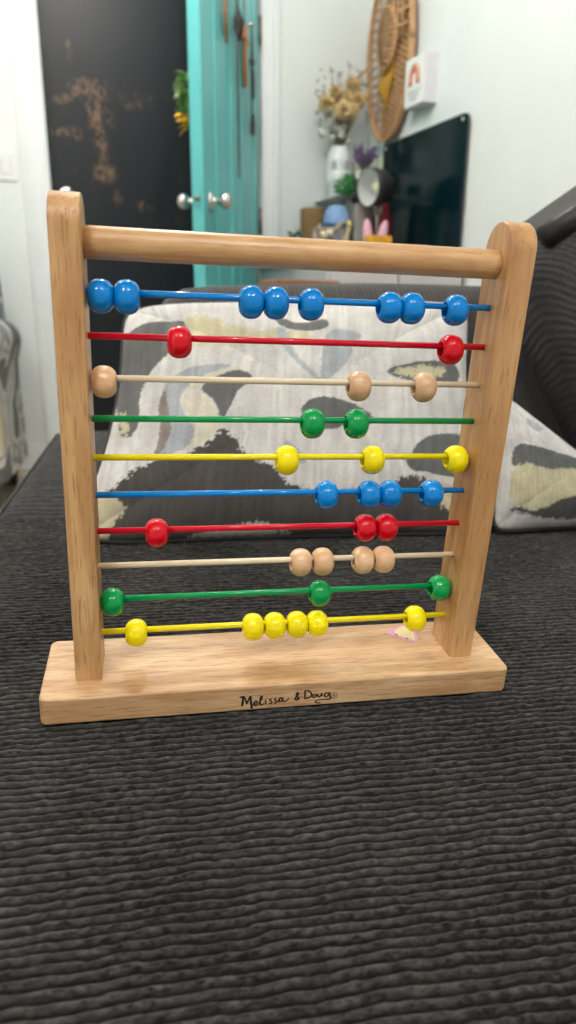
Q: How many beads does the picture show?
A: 38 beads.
